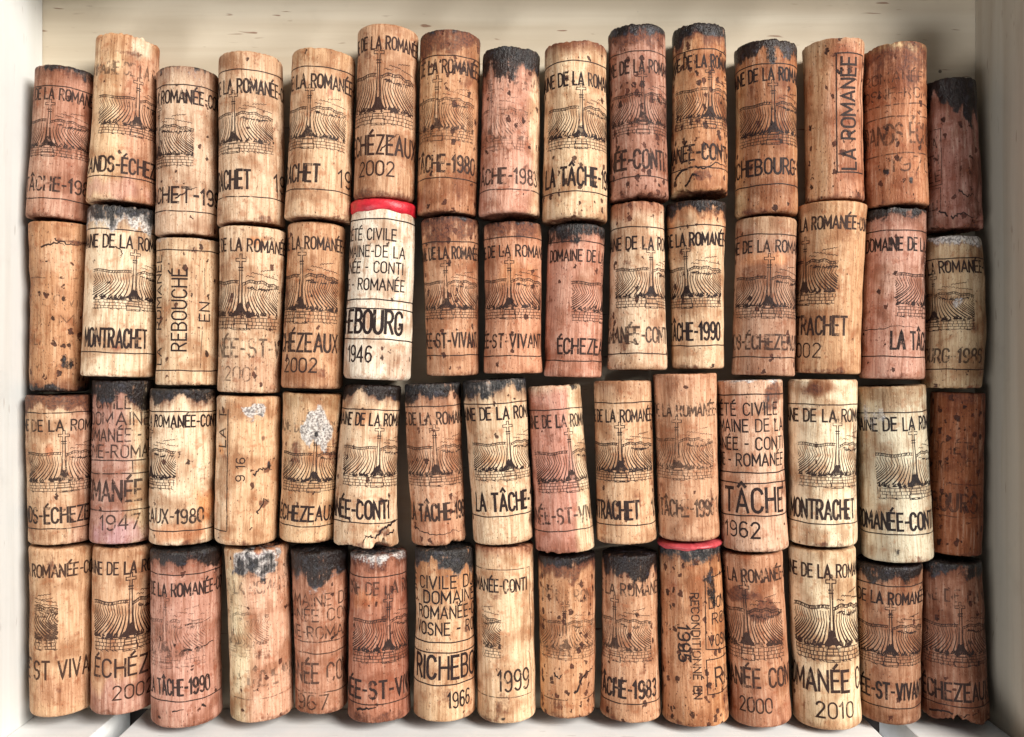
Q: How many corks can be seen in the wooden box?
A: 60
